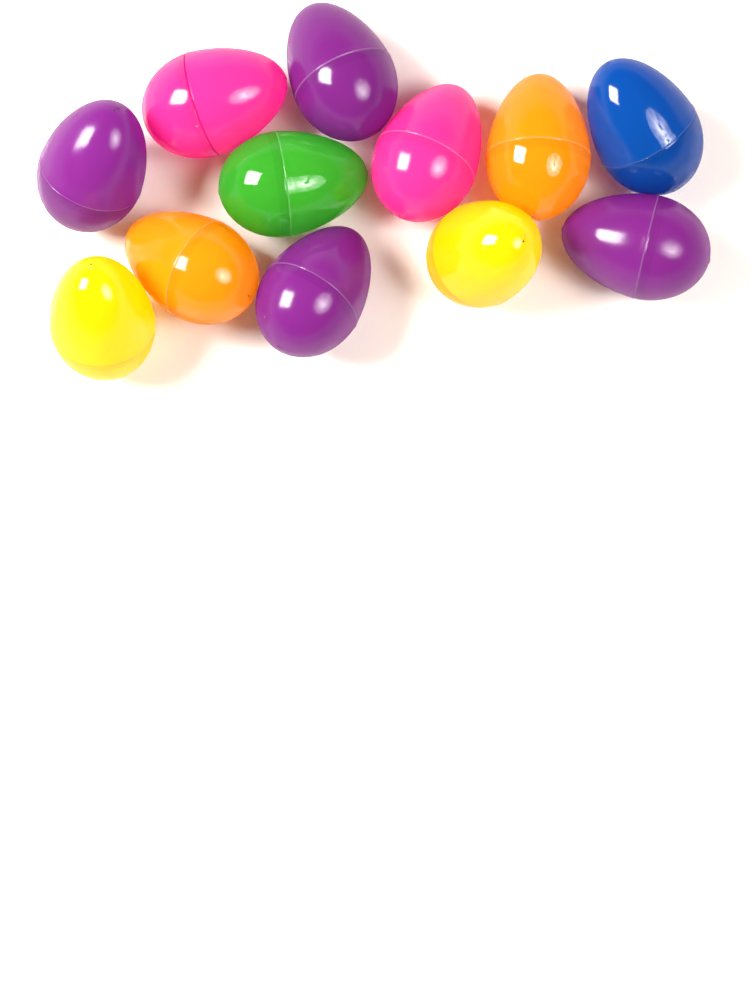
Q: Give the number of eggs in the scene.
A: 12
